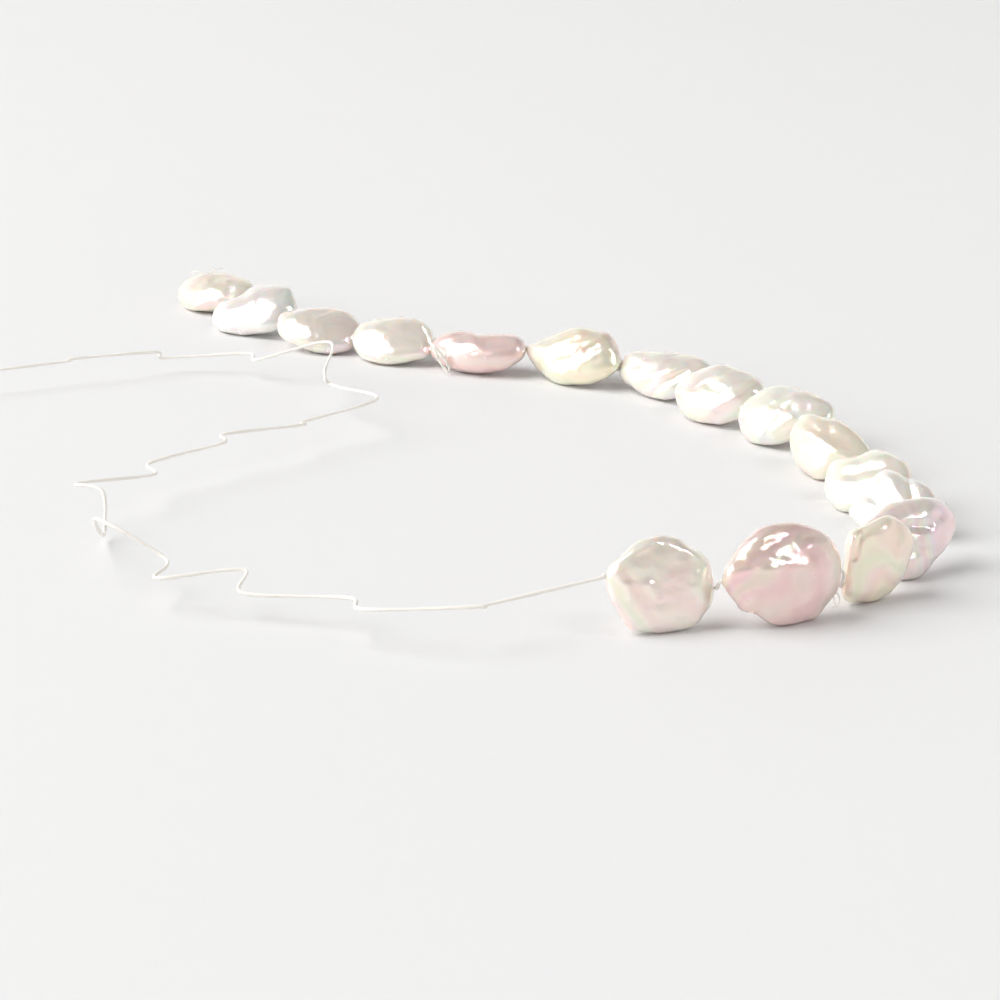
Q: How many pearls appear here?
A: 16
